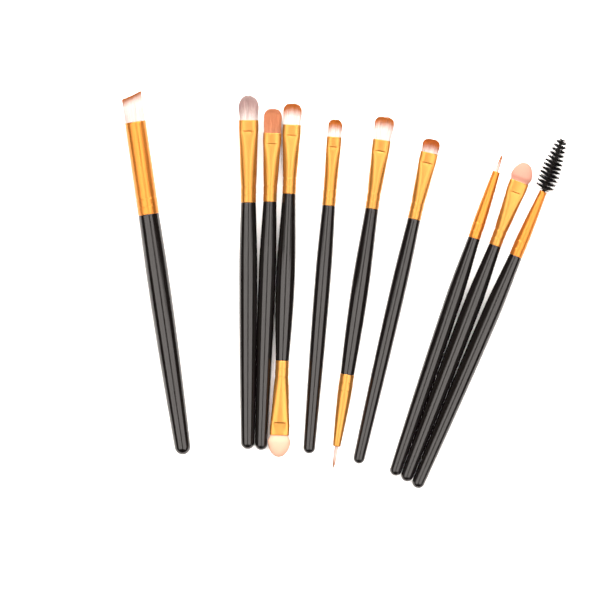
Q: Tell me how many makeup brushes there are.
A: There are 10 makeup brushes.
